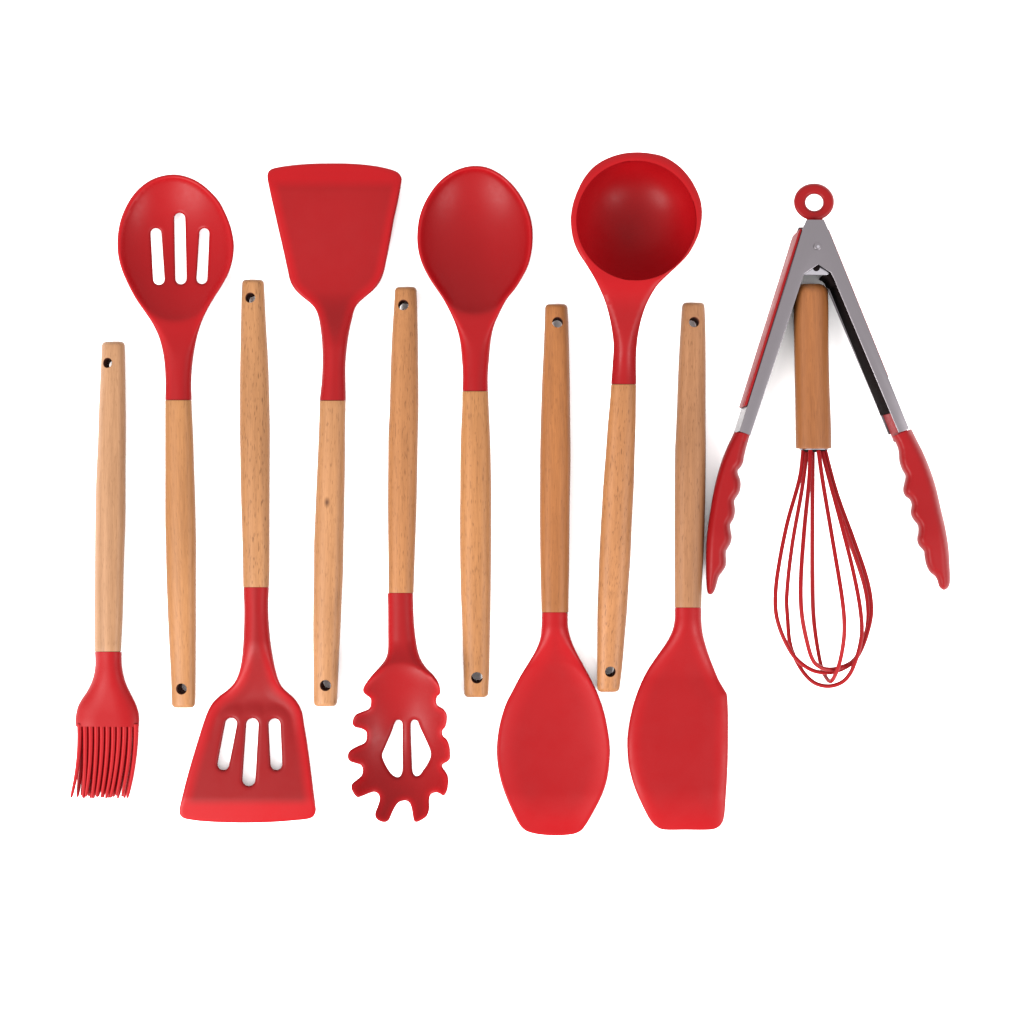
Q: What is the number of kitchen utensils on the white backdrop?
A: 11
